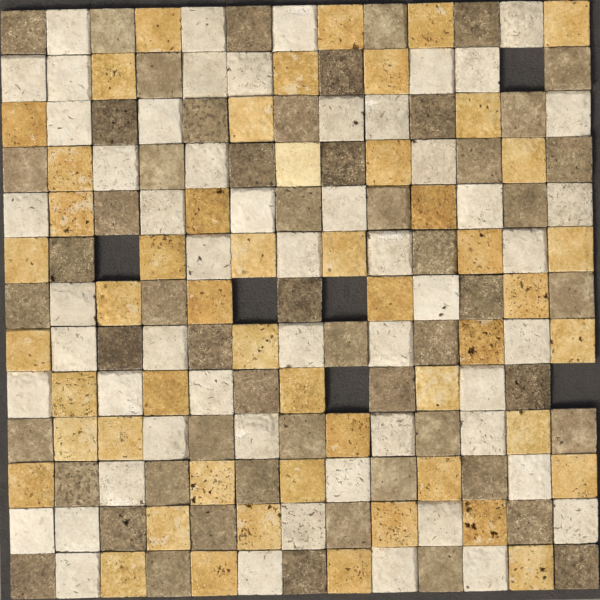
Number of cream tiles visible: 55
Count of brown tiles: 56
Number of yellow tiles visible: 52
